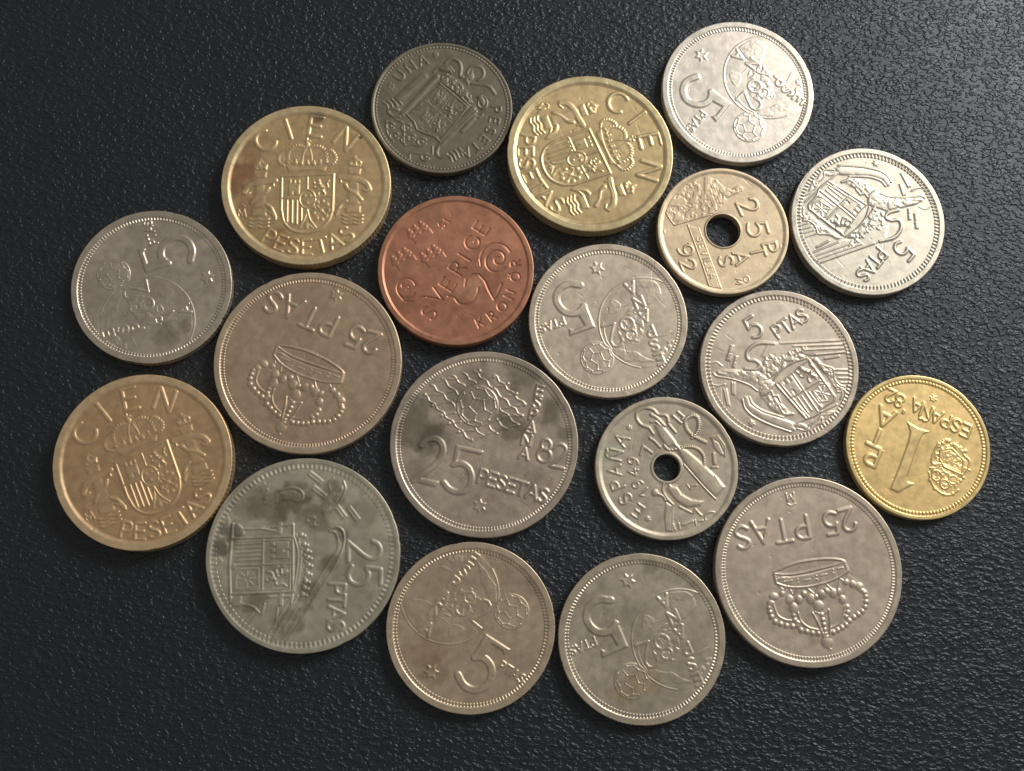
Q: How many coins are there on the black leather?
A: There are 19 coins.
